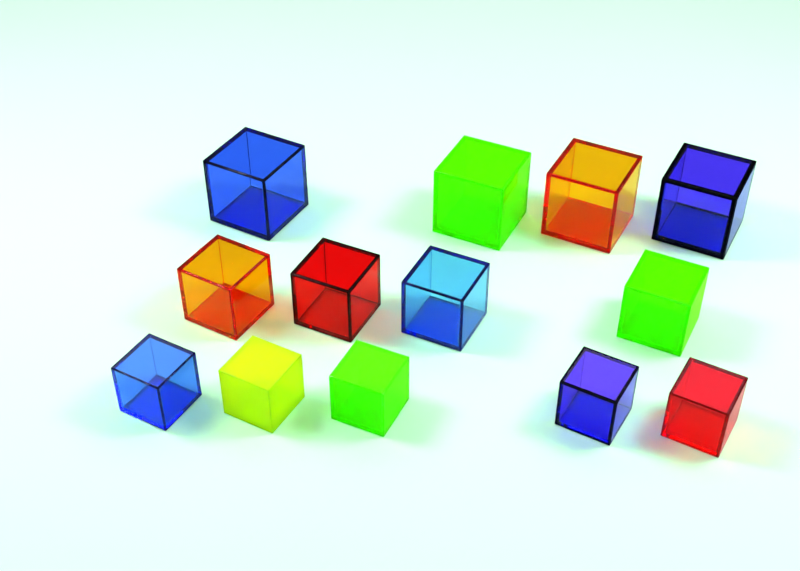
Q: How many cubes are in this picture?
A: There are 13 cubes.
